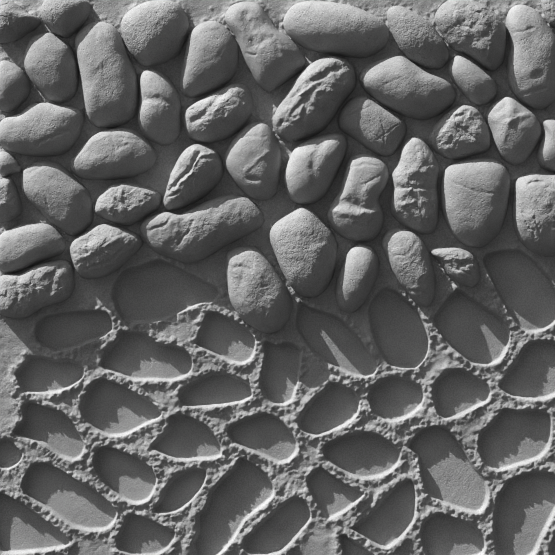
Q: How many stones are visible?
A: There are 44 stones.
